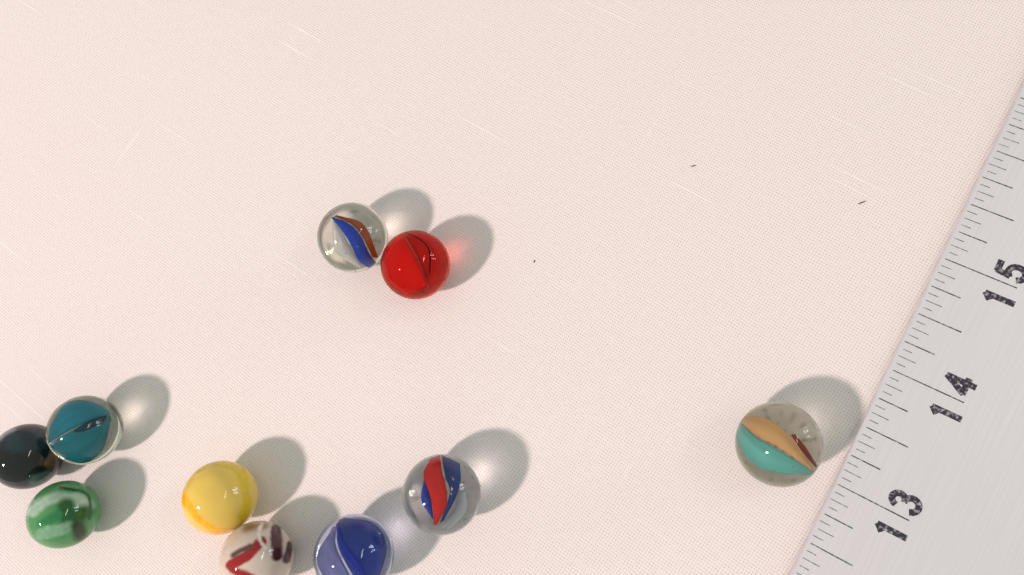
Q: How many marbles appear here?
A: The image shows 10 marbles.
